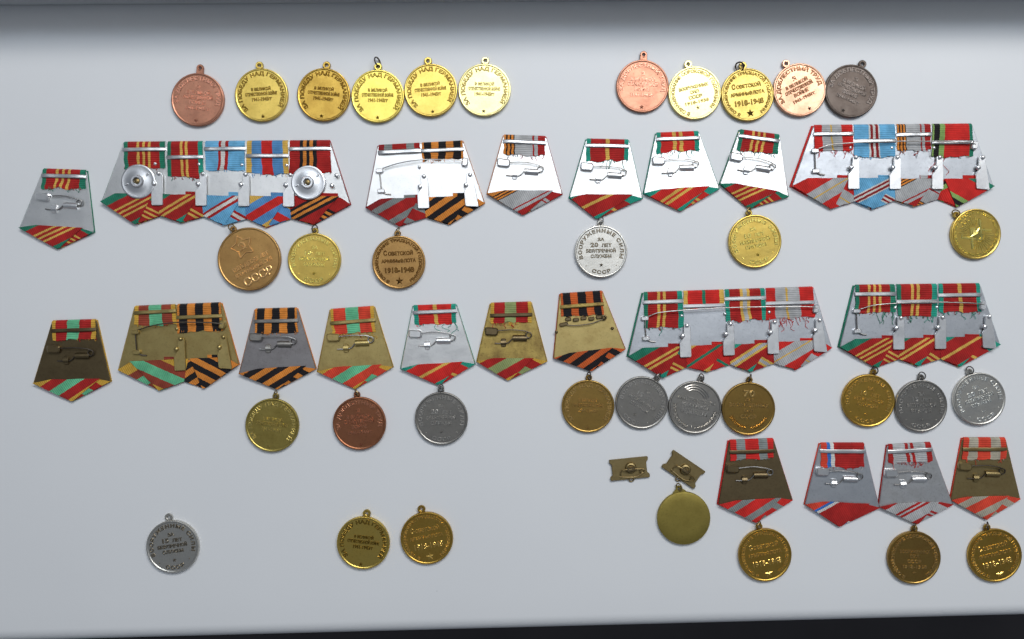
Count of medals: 34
